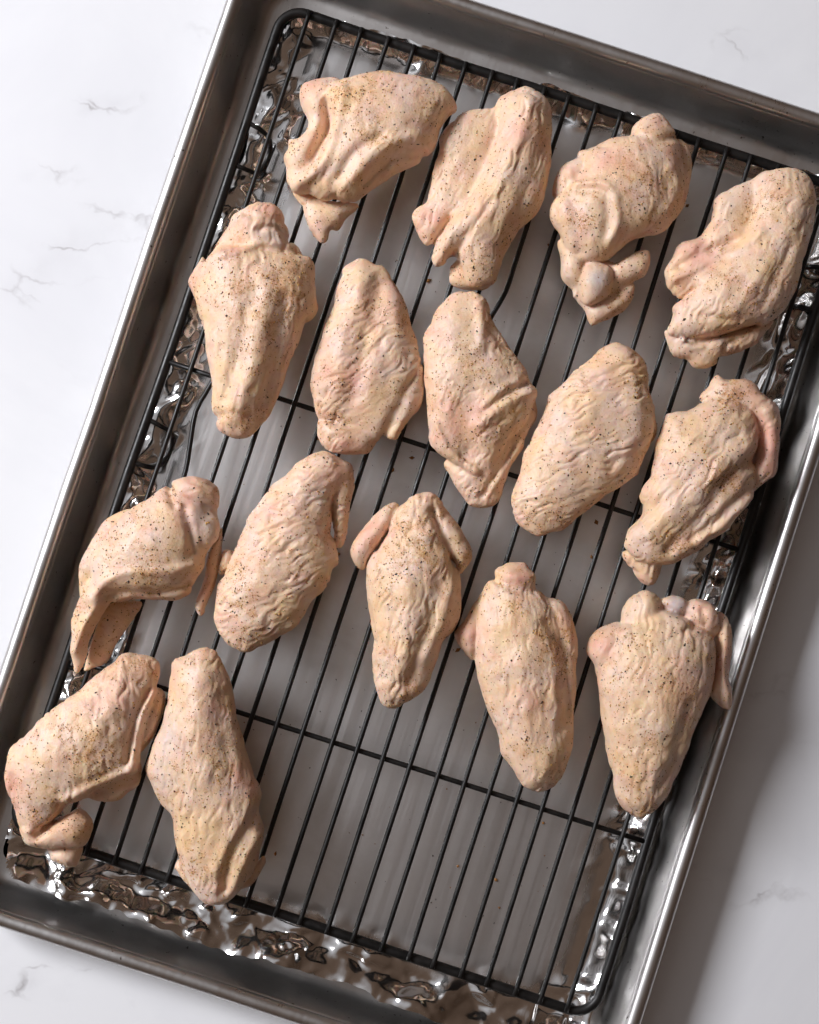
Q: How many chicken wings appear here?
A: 16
